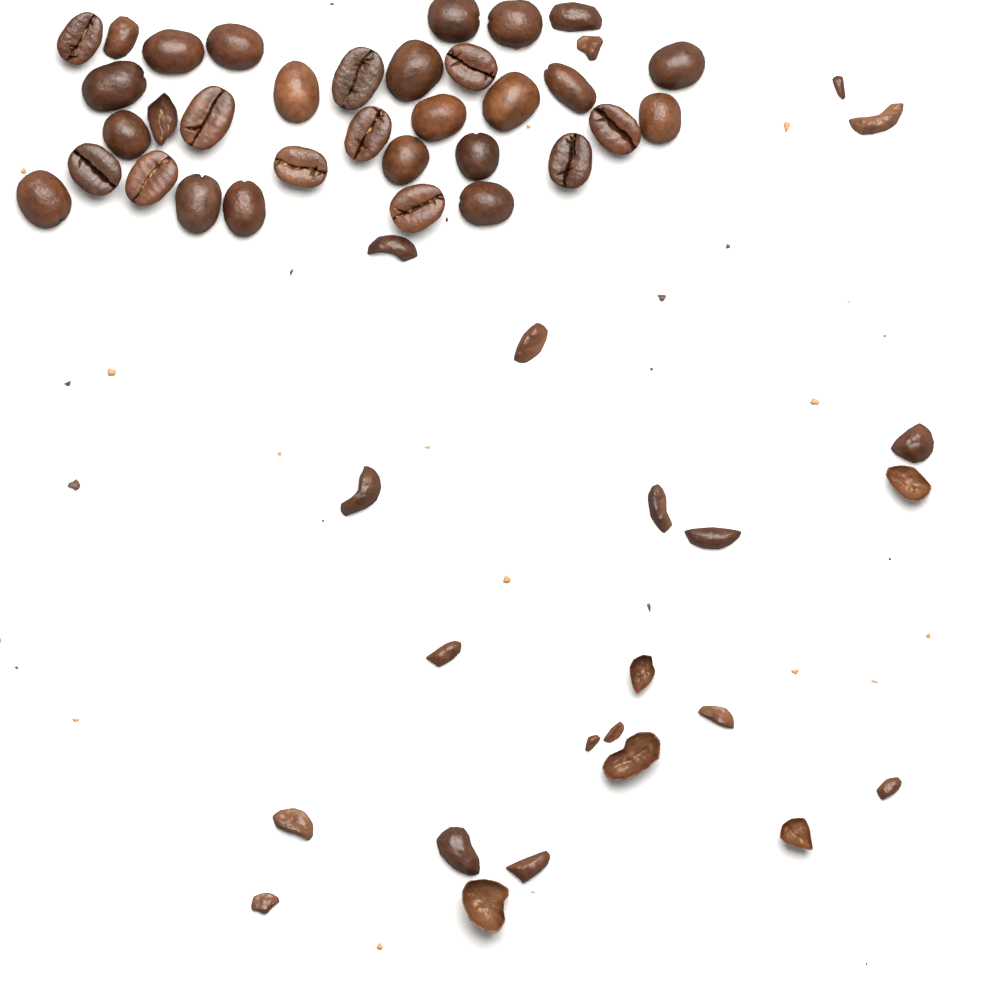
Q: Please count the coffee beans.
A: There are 30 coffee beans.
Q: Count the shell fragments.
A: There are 26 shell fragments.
